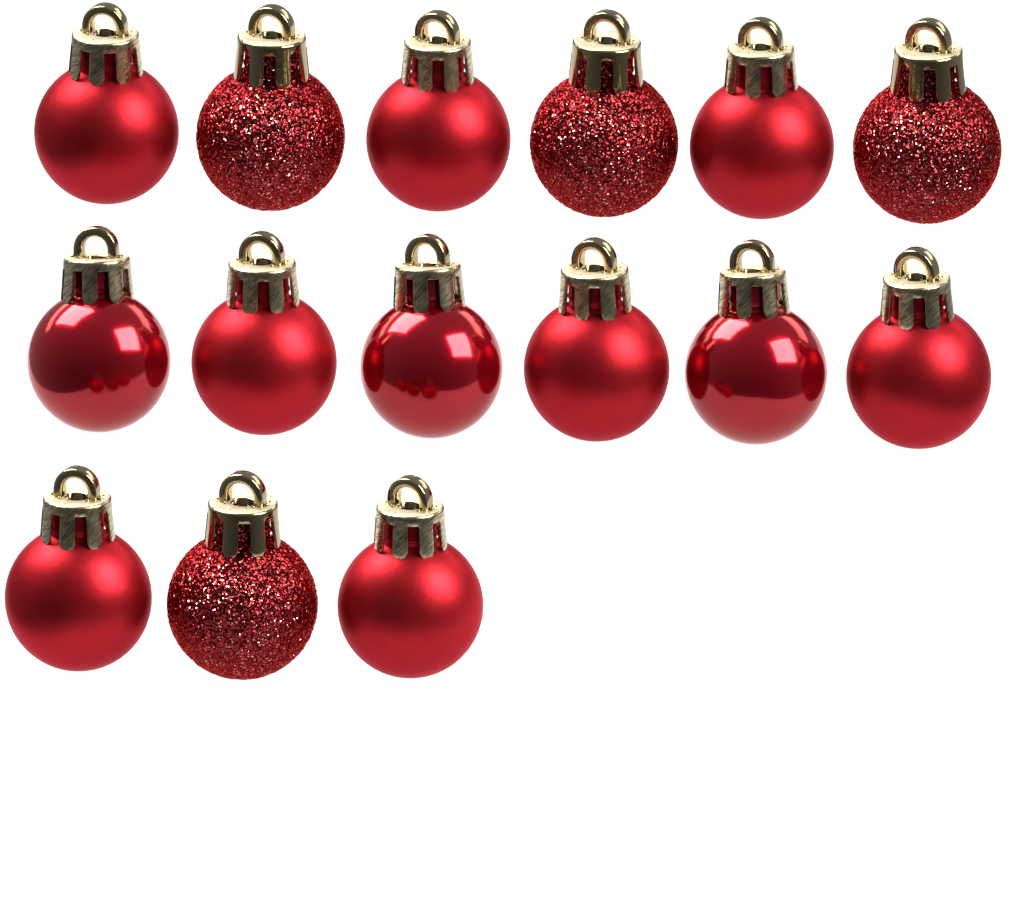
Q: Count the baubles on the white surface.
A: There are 15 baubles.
